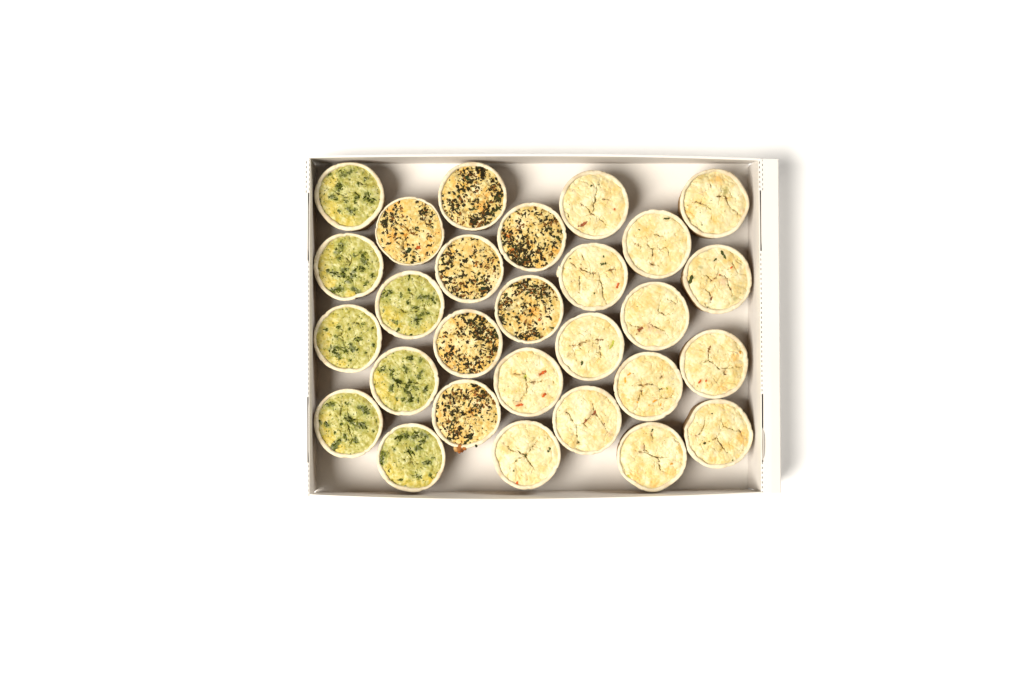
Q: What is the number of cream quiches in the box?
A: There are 14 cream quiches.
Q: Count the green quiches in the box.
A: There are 7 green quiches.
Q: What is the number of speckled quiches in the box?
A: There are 7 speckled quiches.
